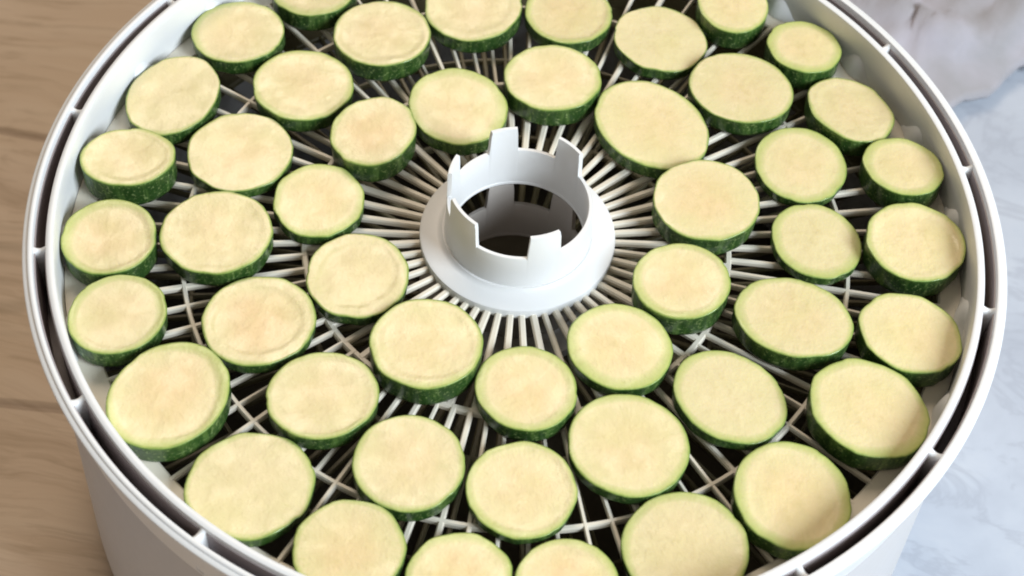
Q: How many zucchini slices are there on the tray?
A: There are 48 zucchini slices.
